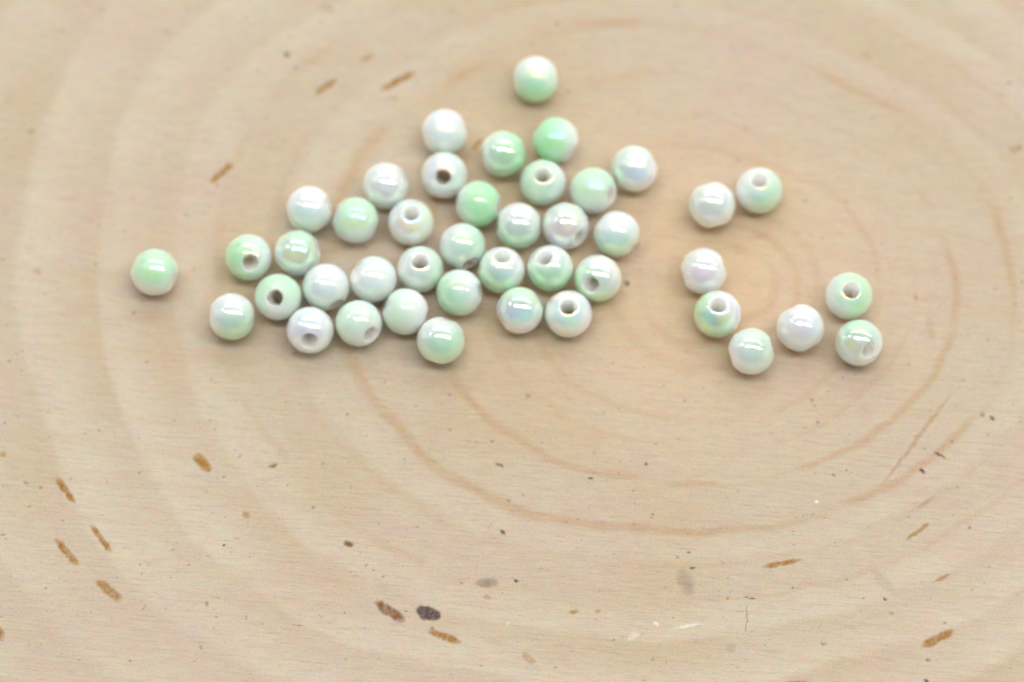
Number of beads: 43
